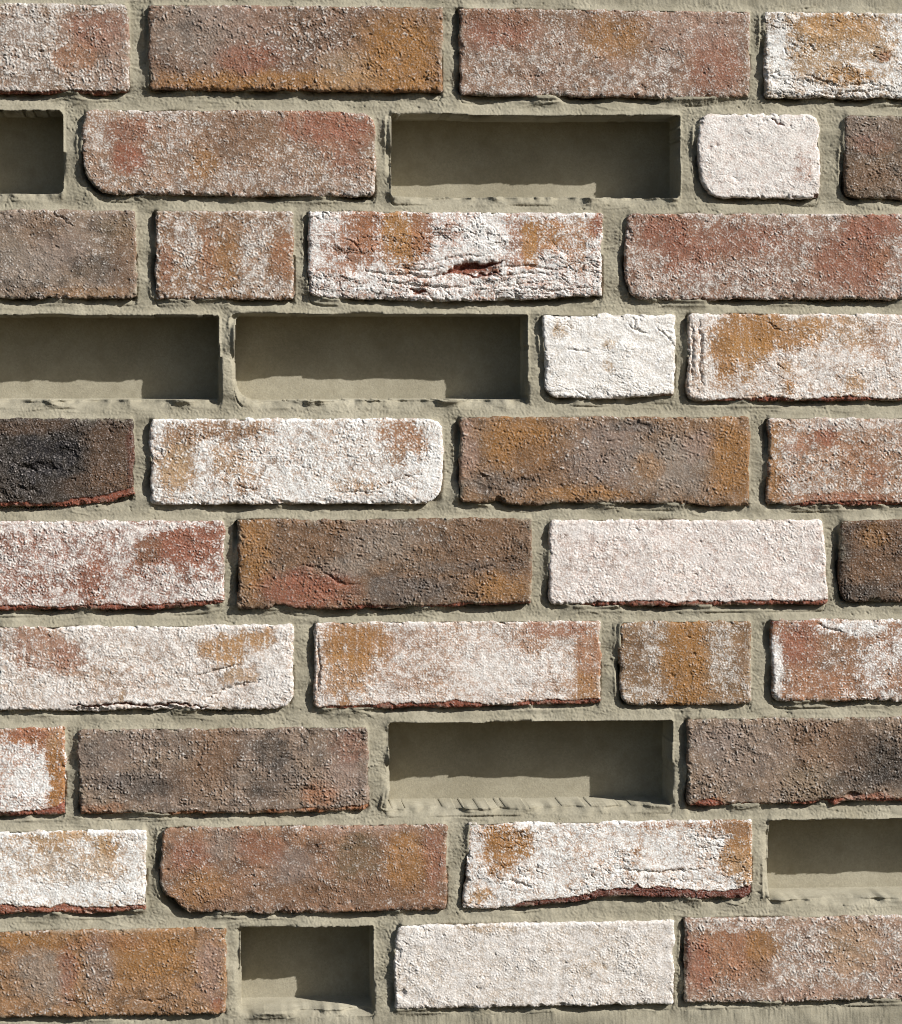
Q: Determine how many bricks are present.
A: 34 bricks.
